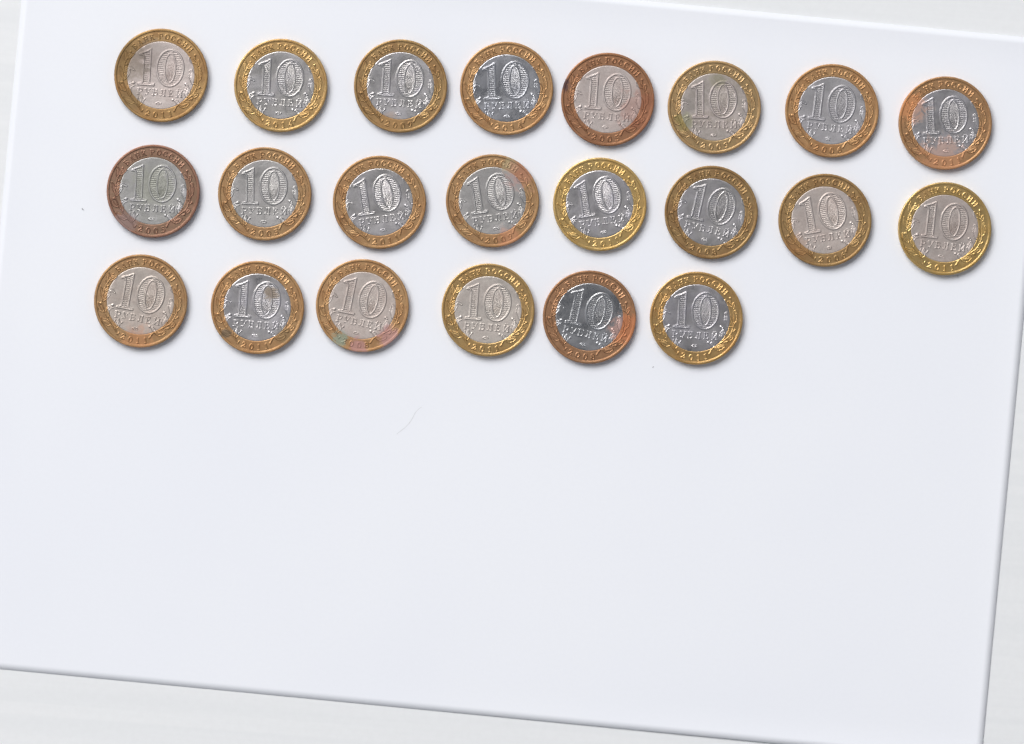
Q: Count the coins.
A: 22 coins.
